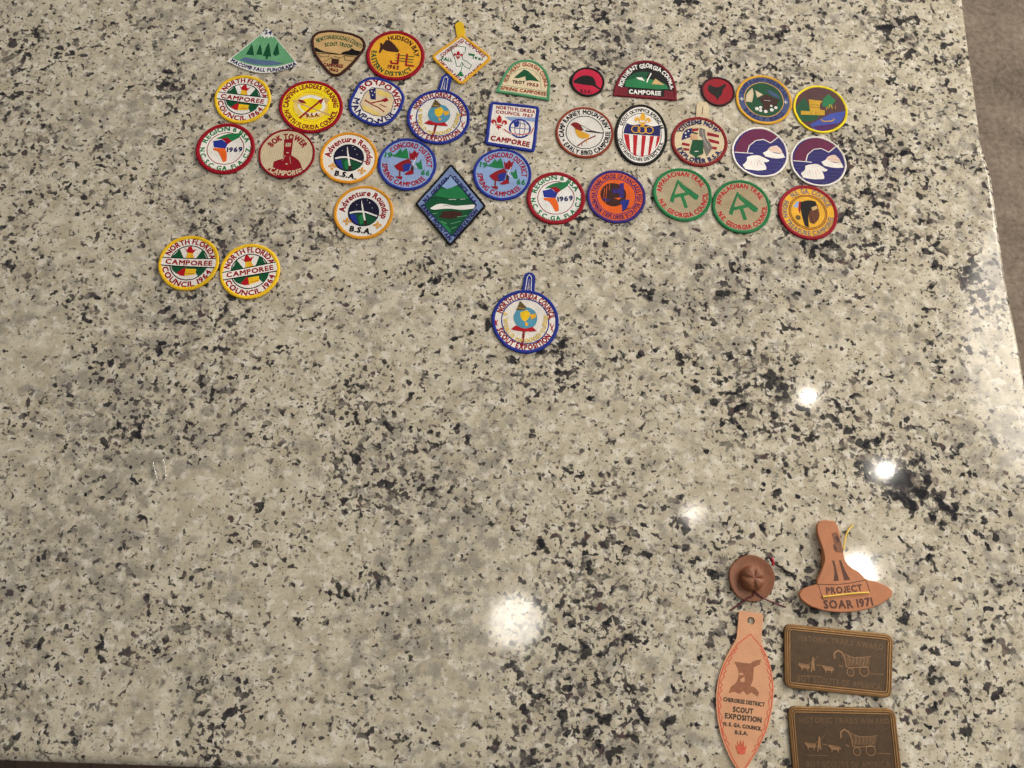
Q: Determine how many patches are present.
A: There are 35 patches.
